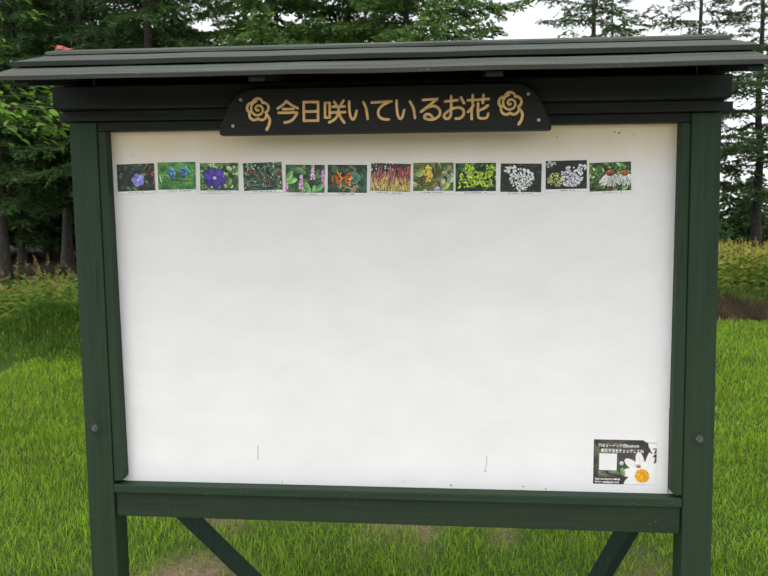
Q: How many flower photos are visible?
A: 12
